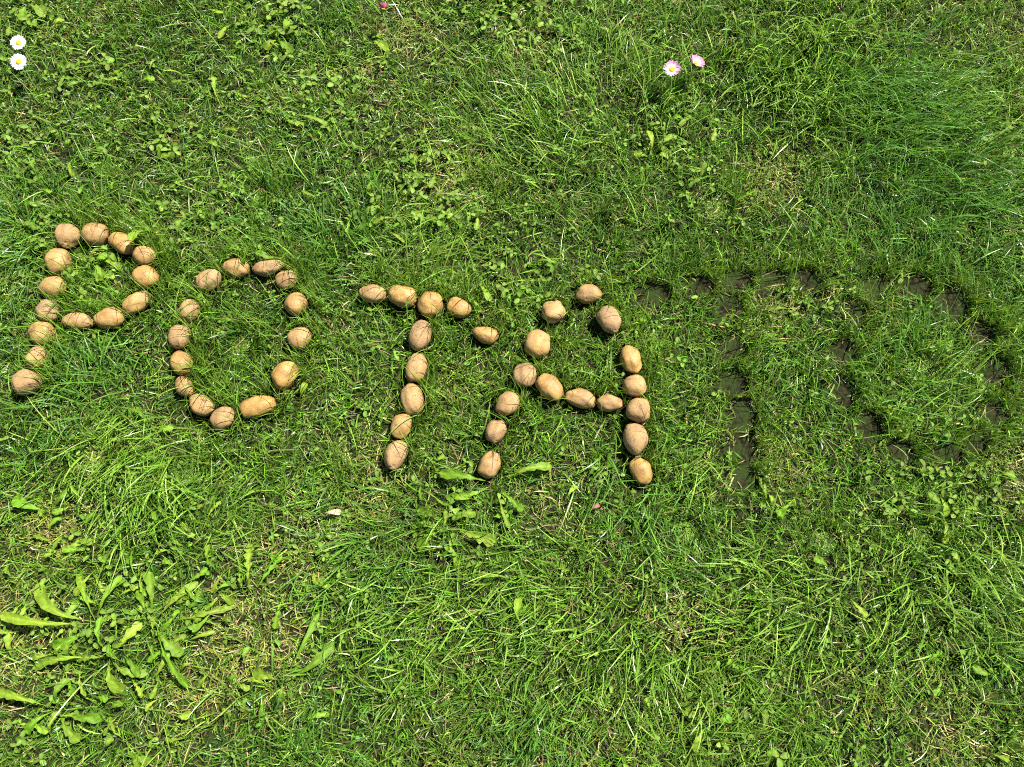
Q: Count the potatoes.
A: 54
